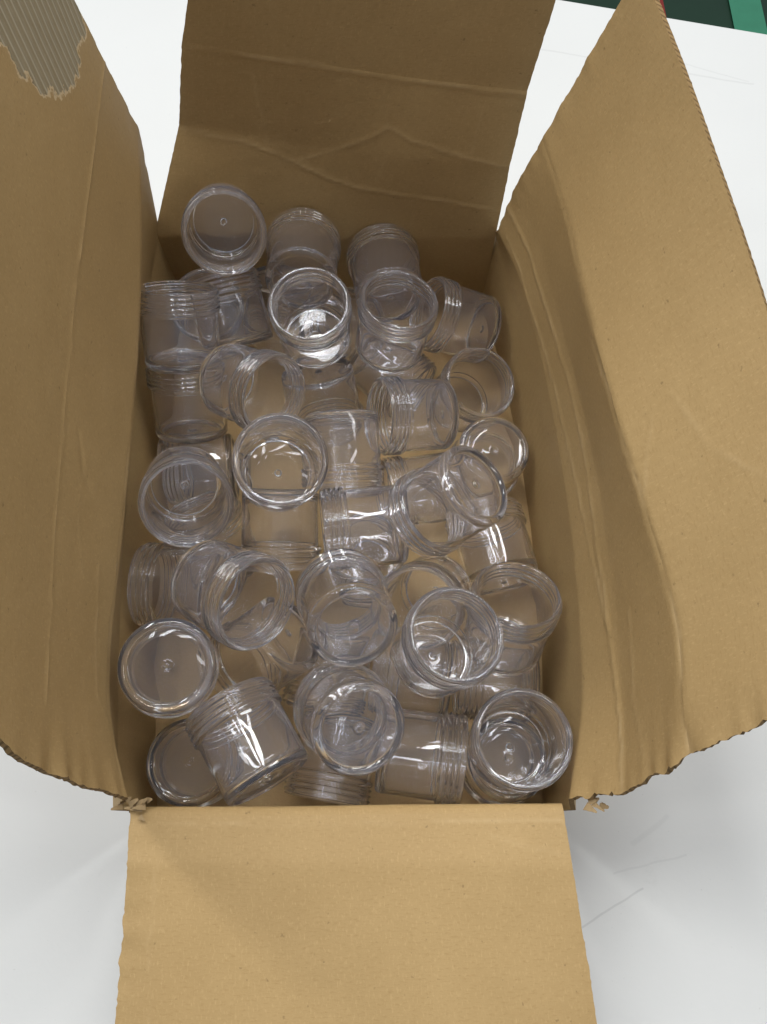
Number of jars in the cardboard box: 47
